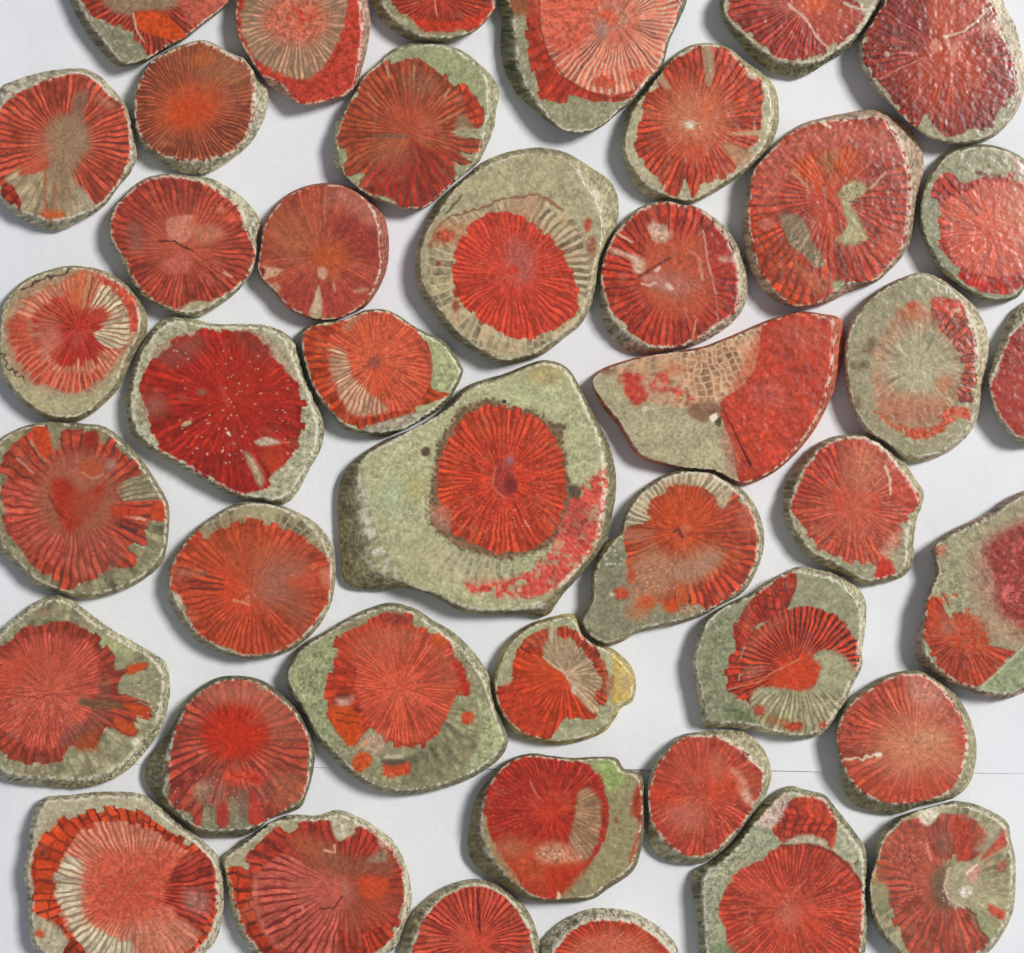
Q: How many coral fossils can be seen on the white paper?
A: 42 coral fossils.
